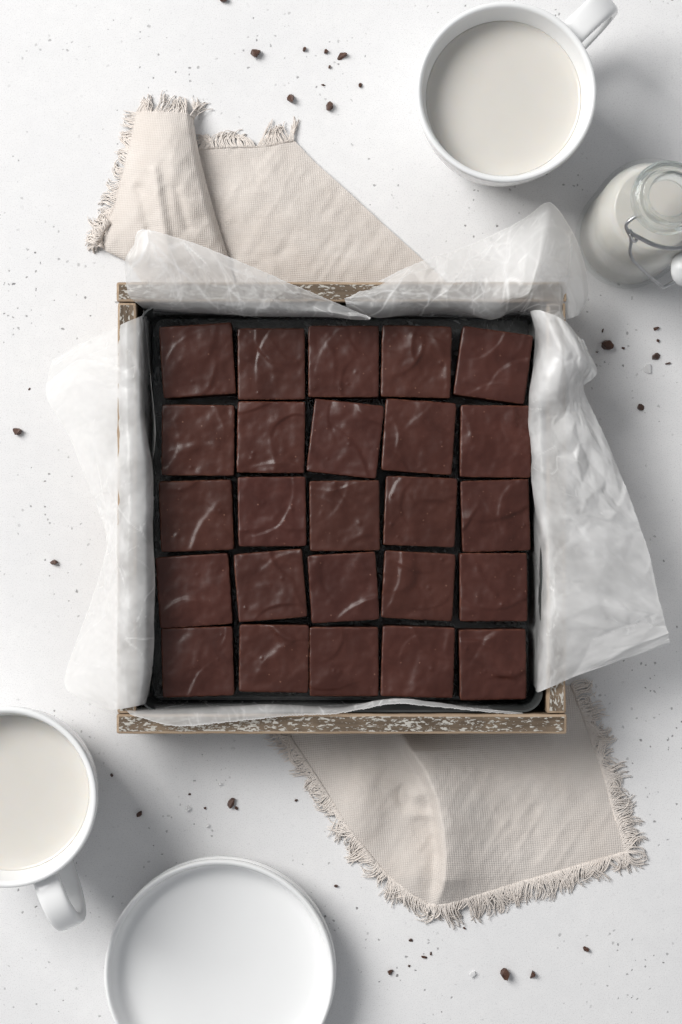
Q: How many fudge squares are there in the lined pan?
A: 25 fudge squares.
